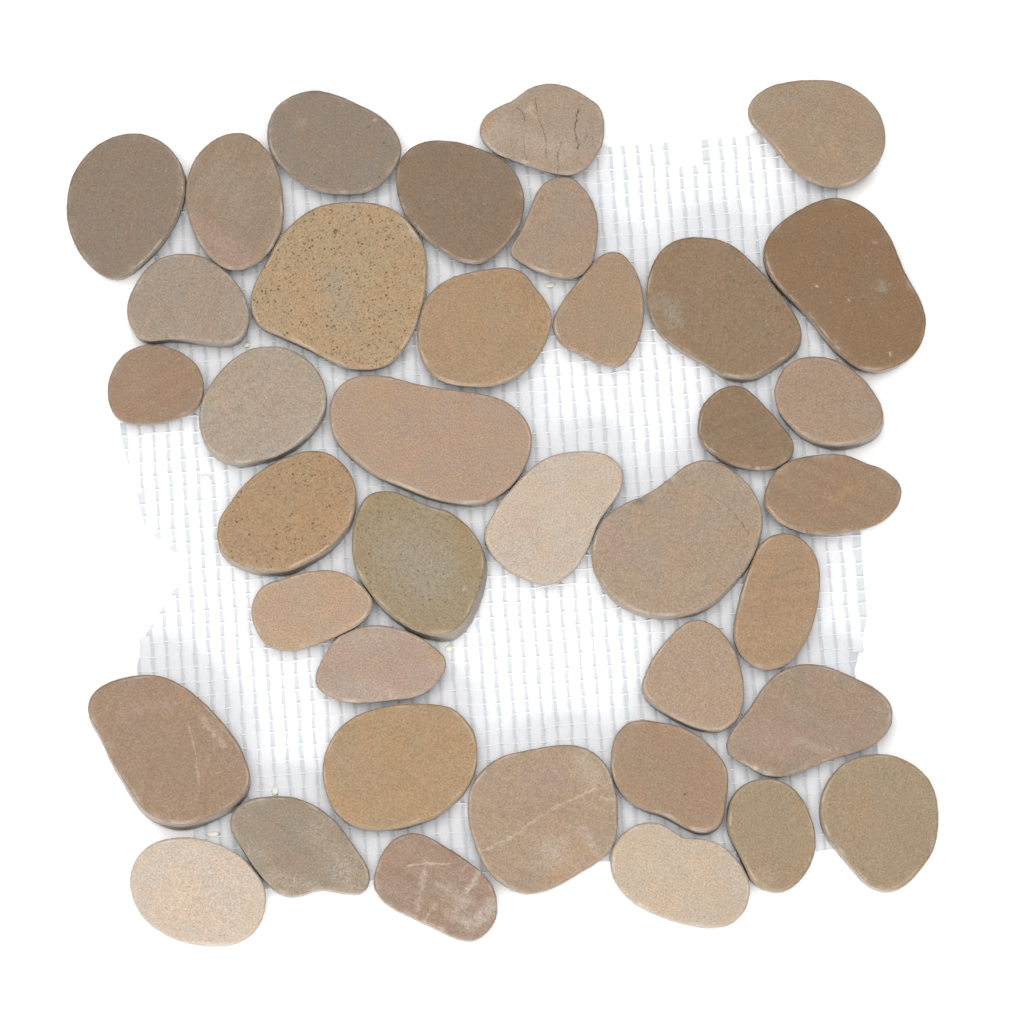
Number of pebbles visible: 38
